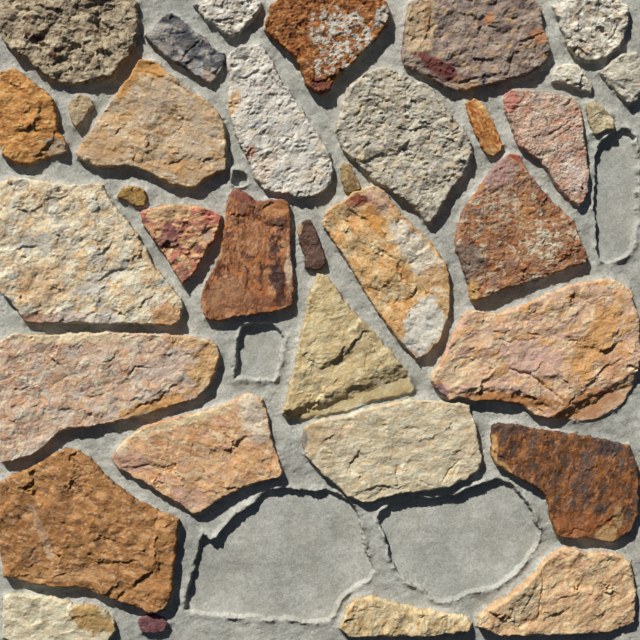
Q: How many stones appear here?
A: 35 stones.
